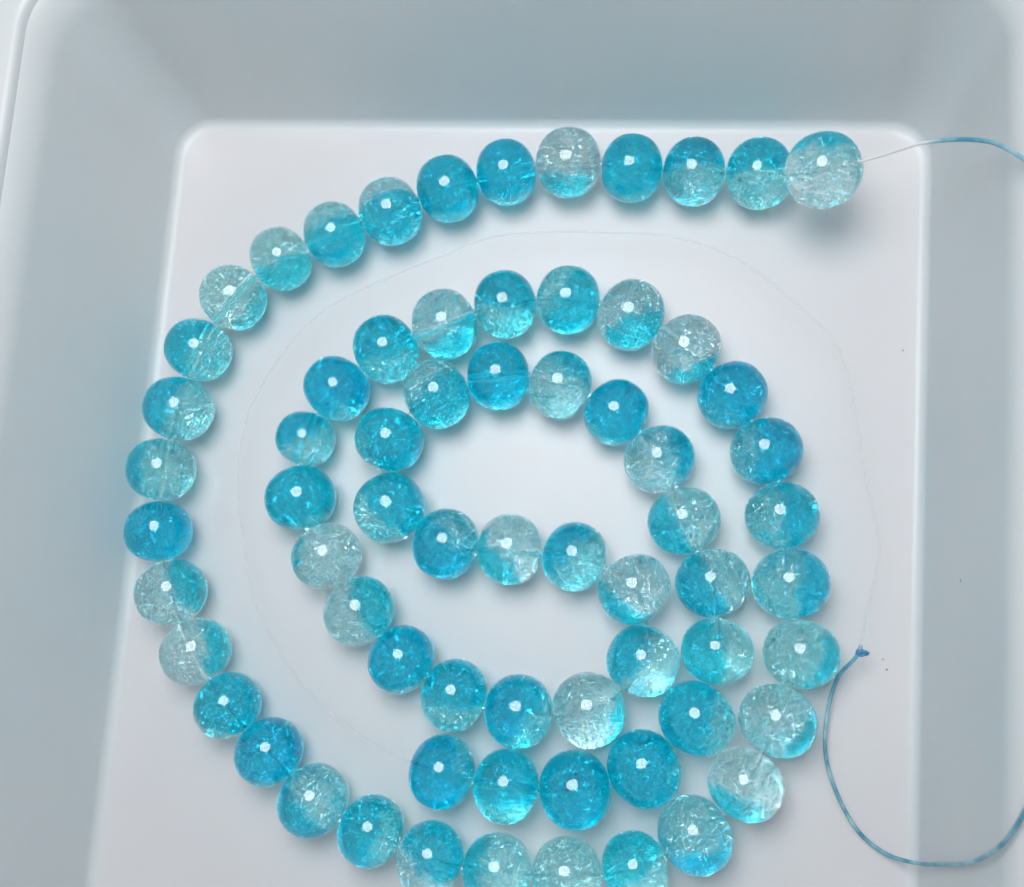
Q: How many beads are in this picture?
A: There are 68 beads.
